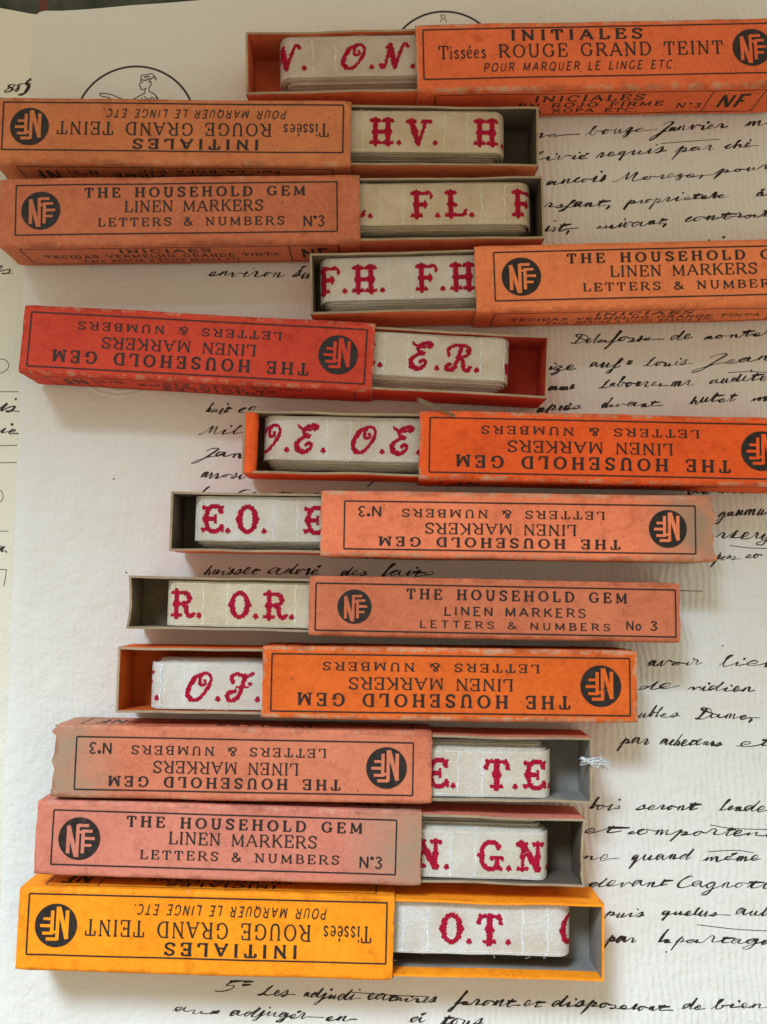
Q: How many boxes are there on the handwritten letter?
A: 12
